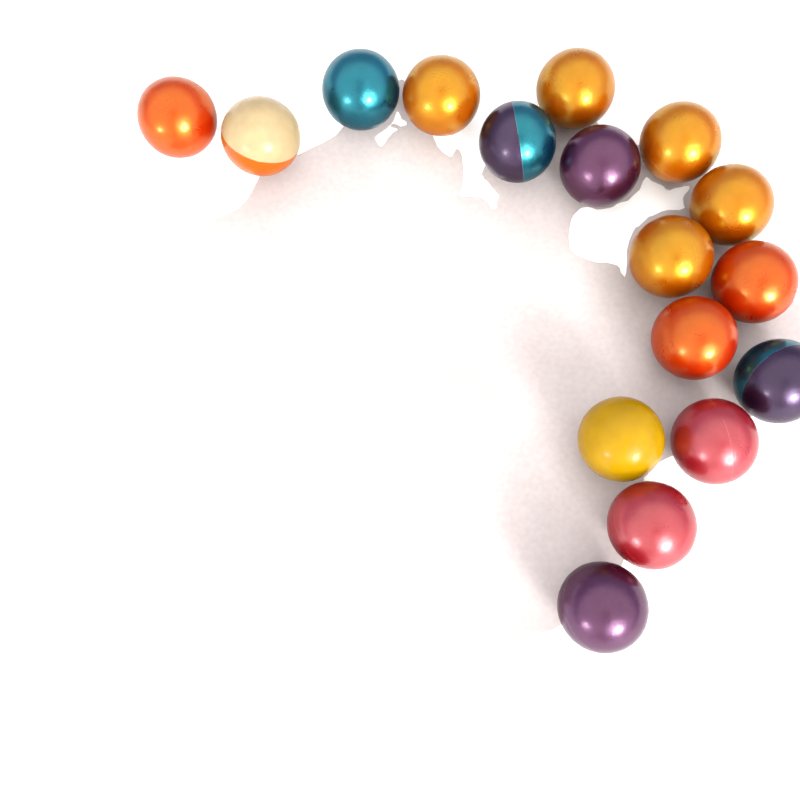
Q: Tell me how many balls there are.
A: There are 17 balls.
